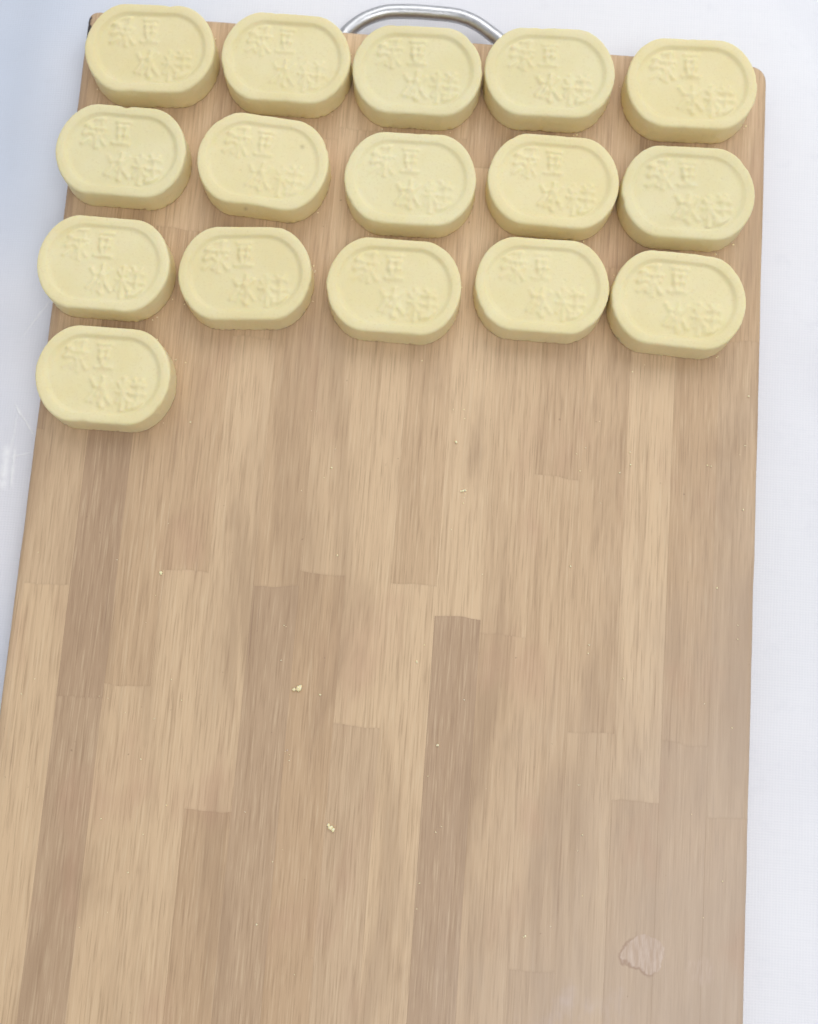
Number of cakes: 16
